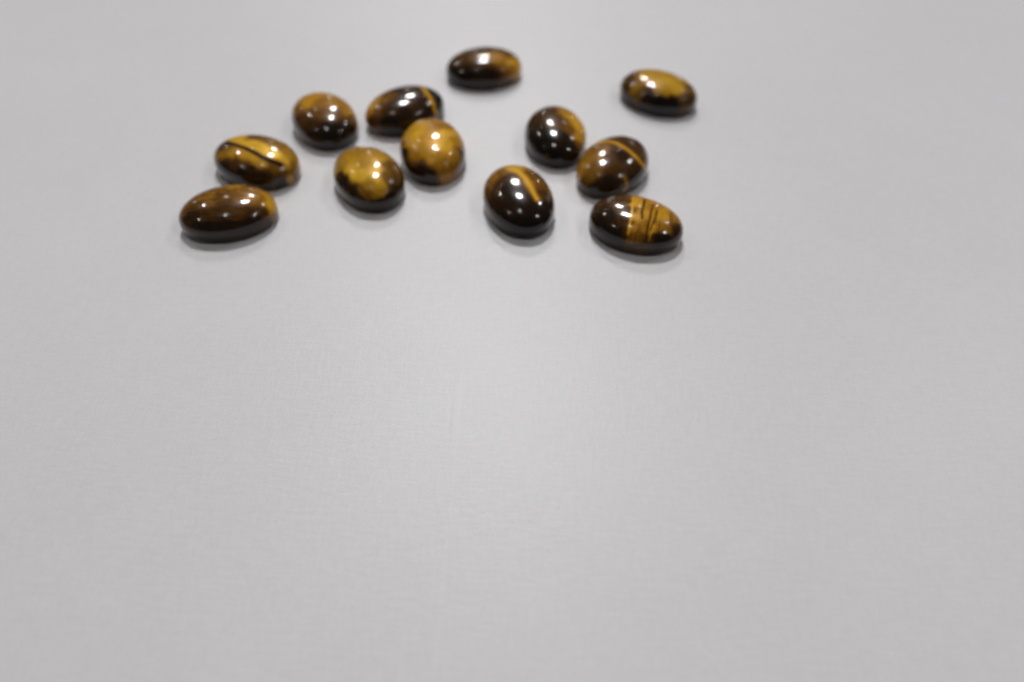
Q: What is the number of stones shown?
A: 12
